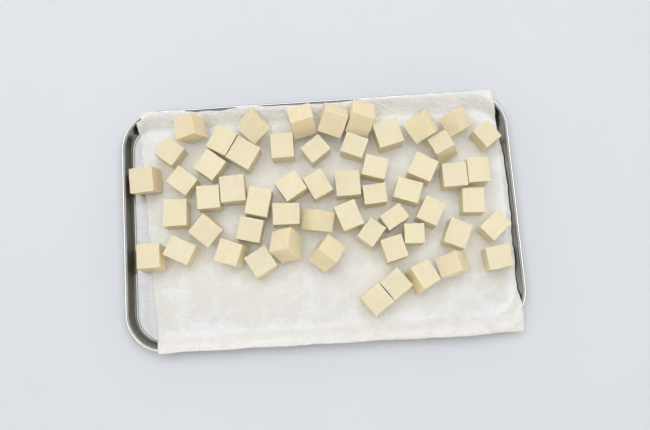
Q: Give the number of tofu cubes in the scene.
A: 56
